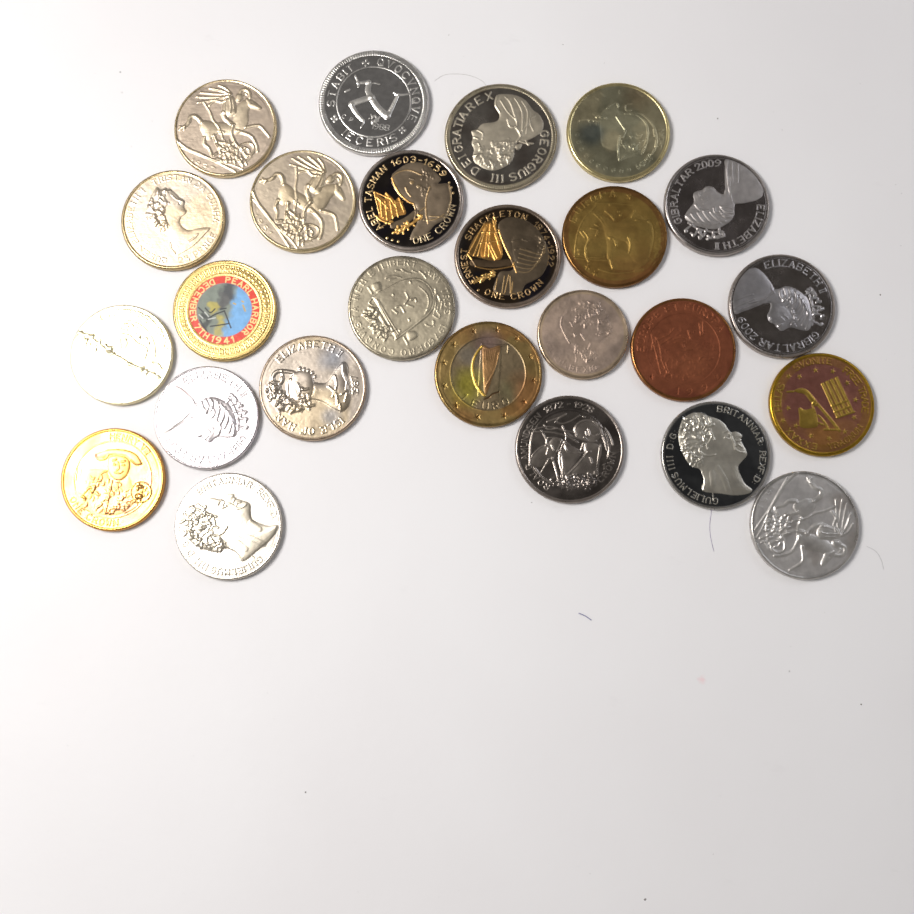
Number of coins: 25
